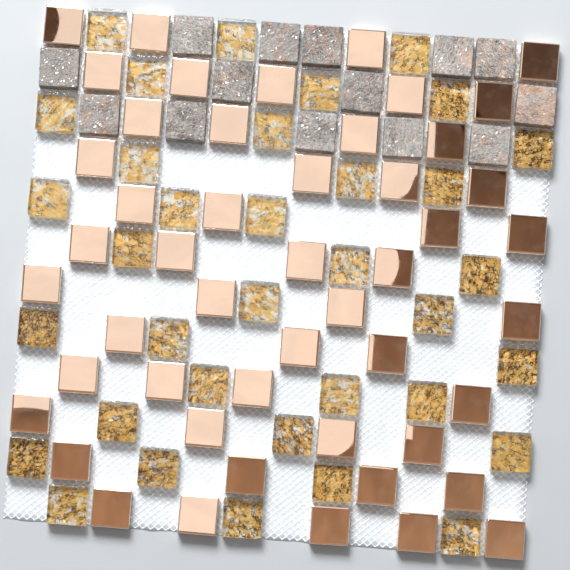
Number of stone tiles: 14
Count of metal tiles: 49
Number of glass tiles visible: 35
